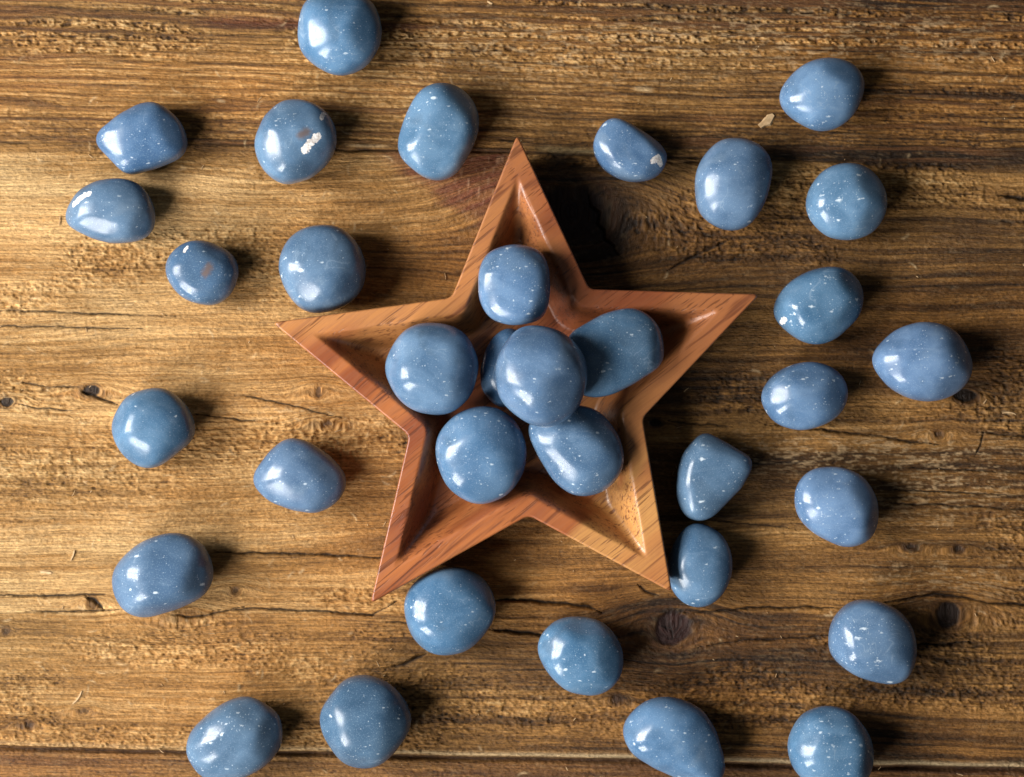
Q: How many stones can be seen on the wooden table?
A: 34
